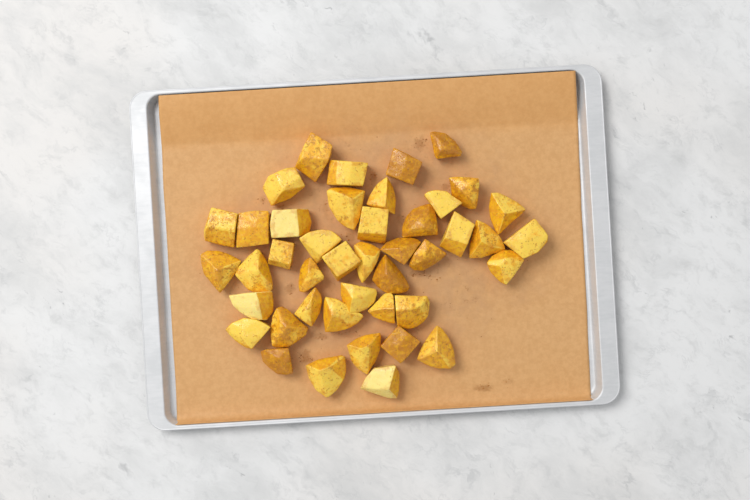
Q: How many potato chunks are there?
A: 43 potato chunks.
